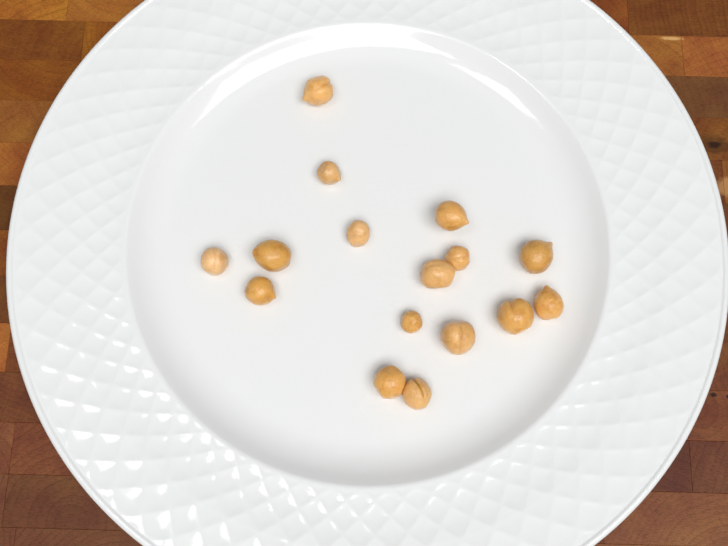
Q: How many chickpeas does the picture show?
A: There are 16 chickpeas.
